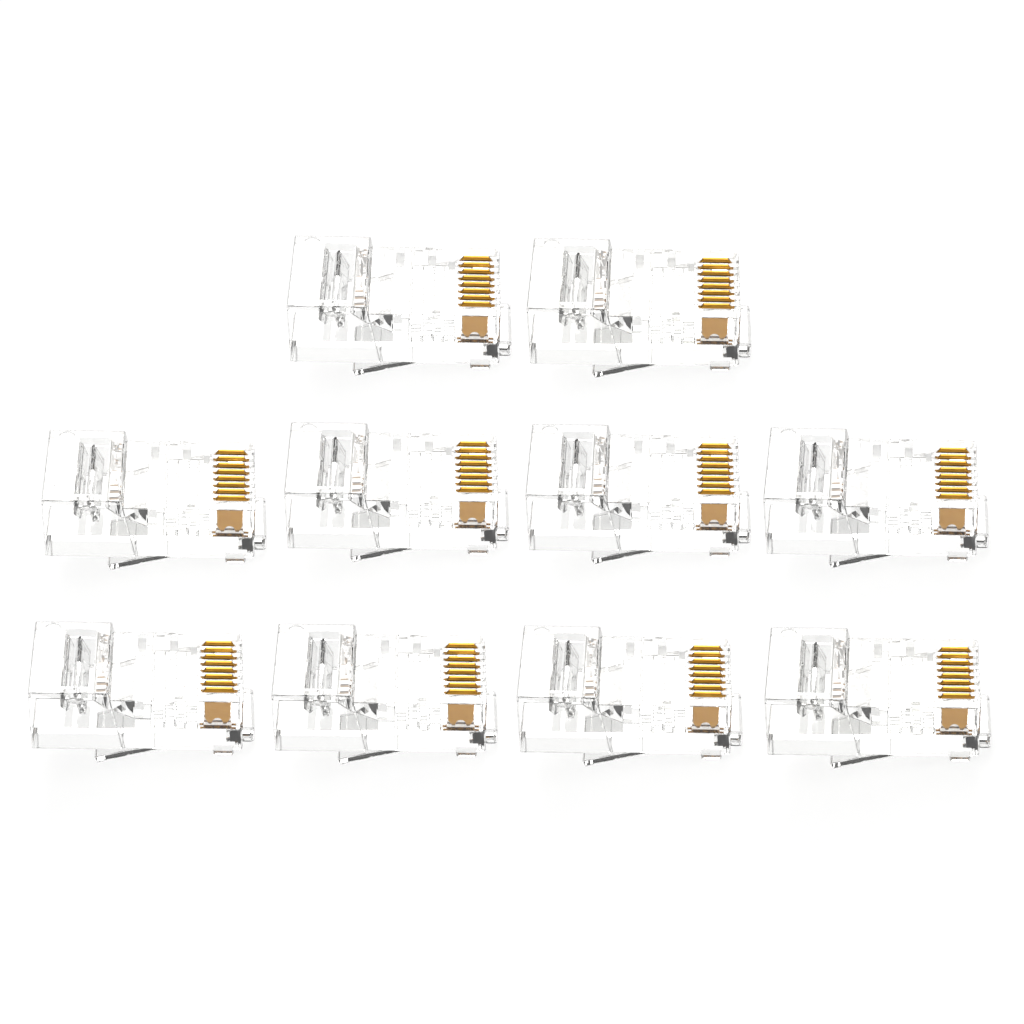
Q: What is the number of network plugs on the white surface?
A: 10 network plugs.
